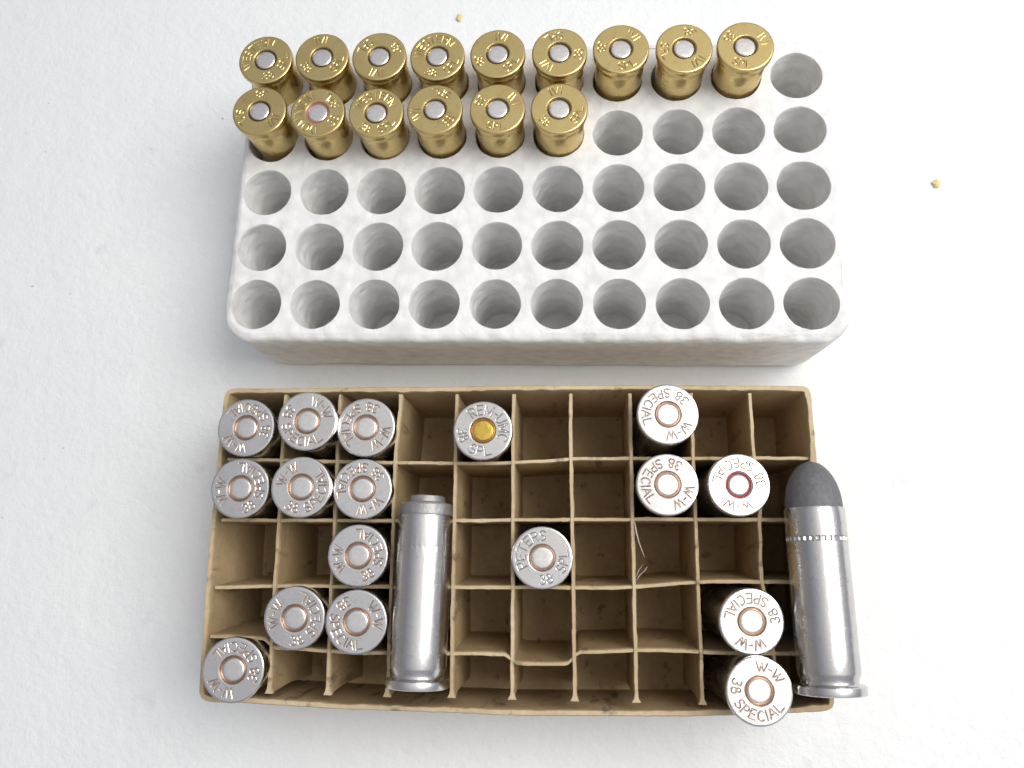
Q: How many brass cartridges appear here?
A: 15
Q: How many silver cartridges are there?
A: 19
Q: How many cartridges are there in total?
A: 34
